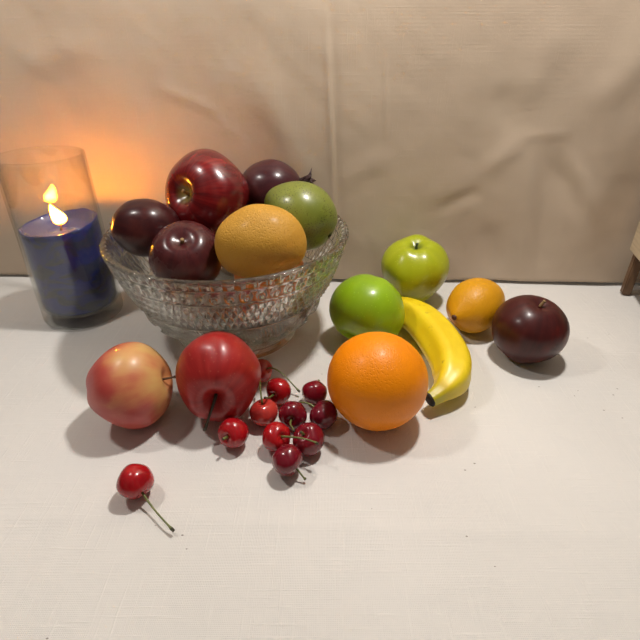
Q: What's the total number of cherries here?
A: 11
